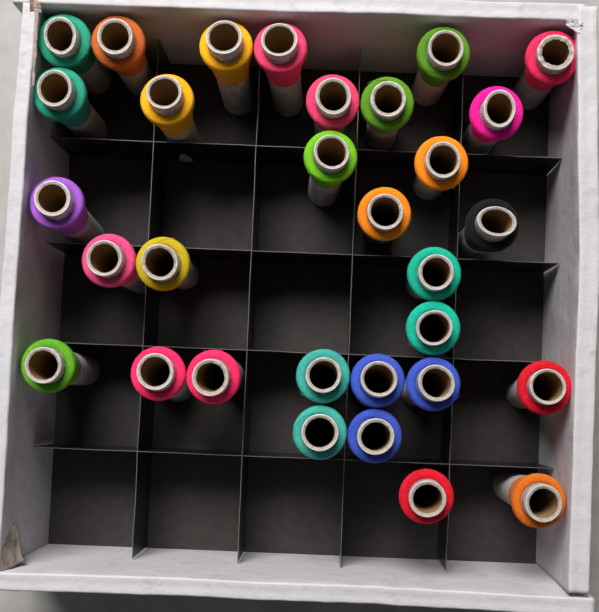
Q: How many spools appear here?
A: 31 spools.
